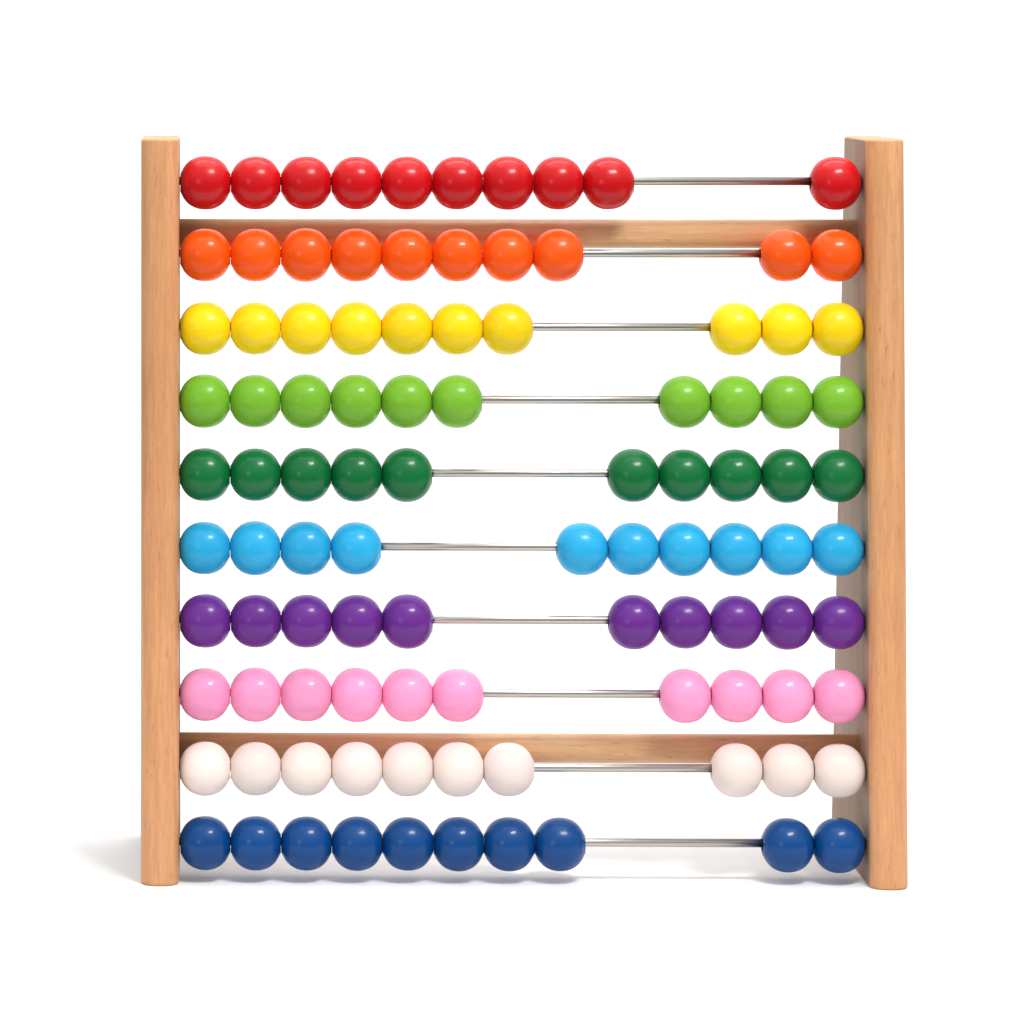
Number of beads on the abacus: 100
